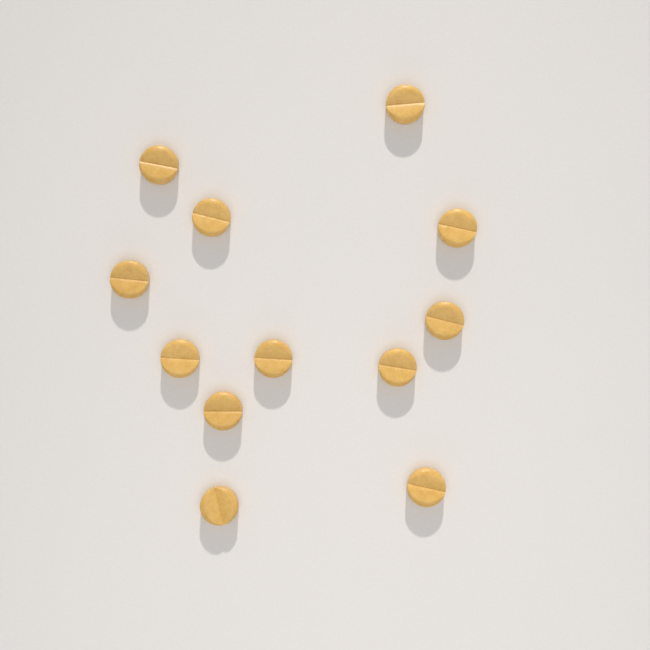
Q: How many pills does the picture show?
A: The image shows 12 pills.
